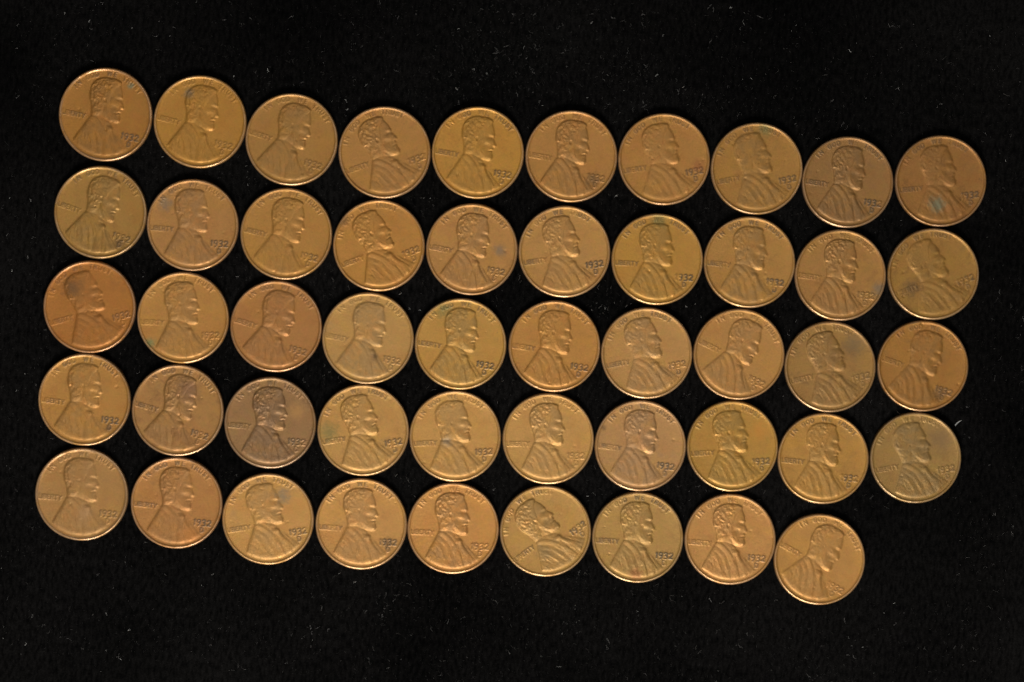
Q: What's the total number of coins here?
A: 49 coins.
